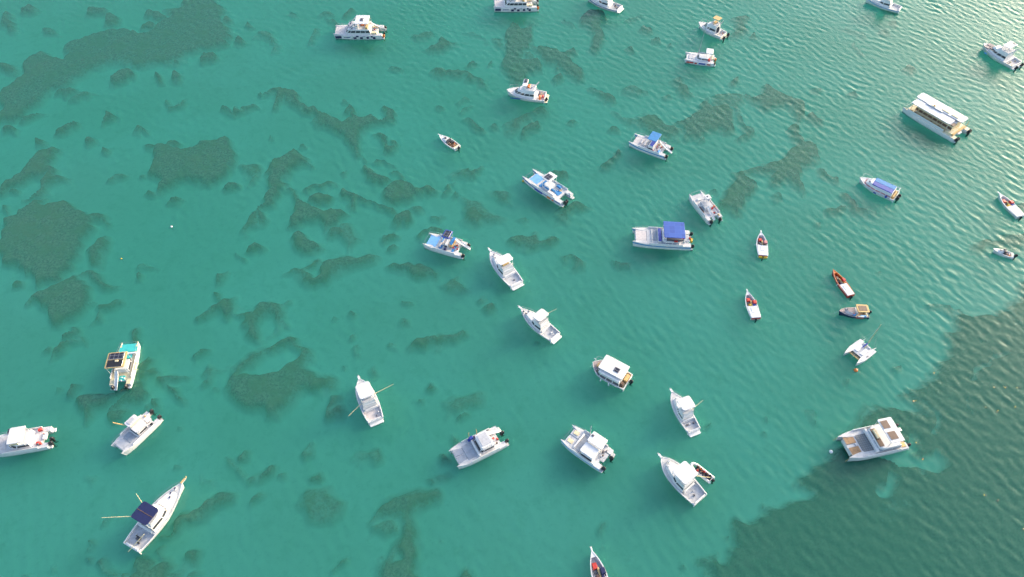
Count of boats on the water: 38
